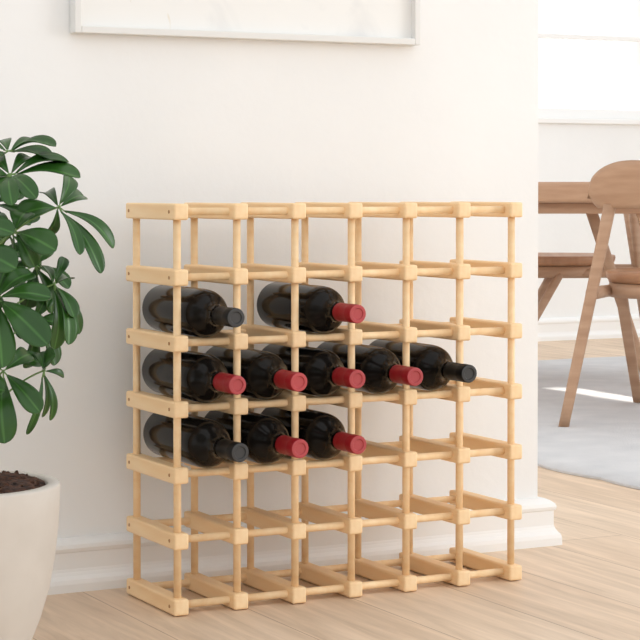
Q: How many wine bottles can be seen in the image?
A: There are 10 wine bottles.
